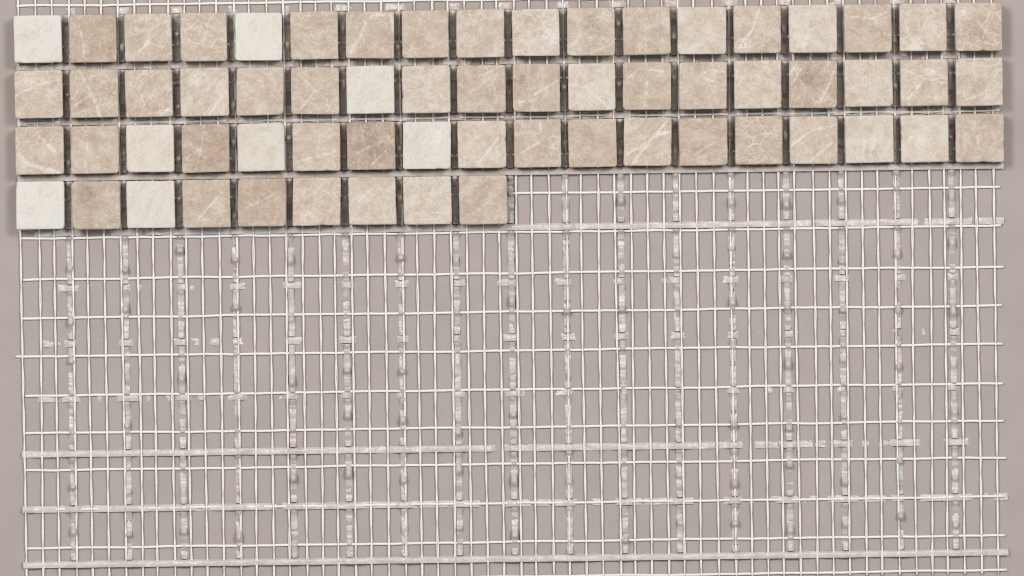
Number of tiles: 63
